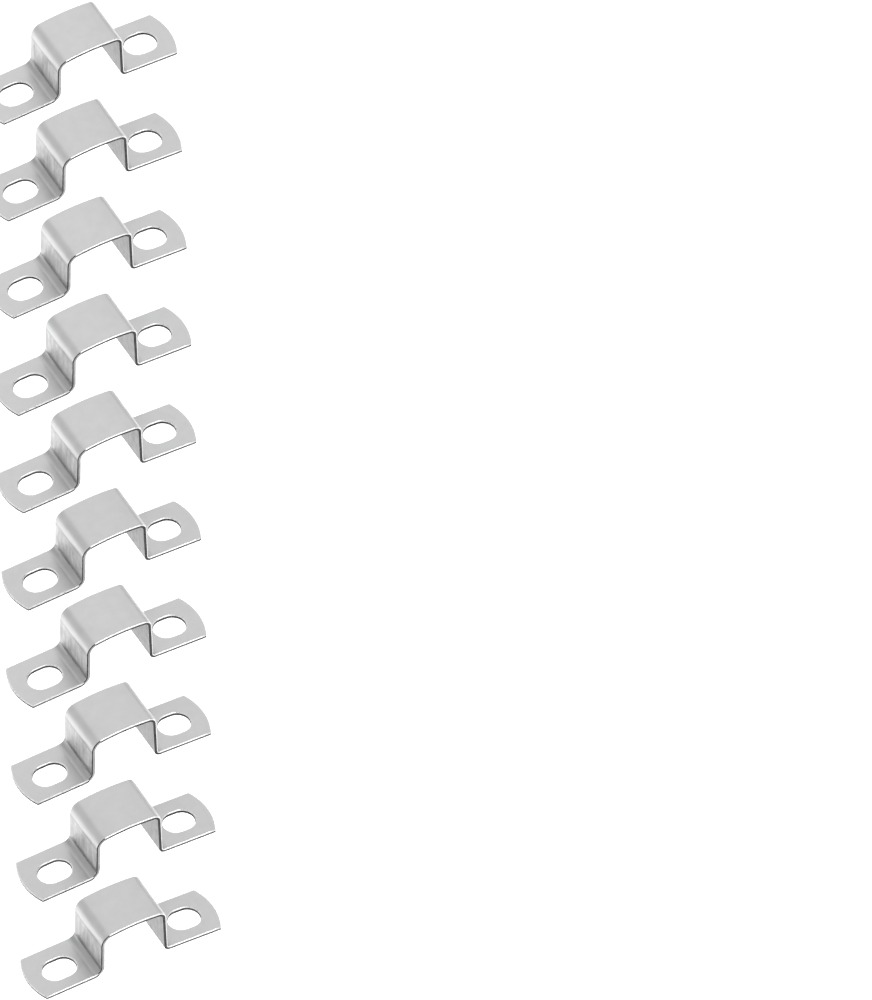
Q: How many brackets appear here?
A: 10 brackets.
